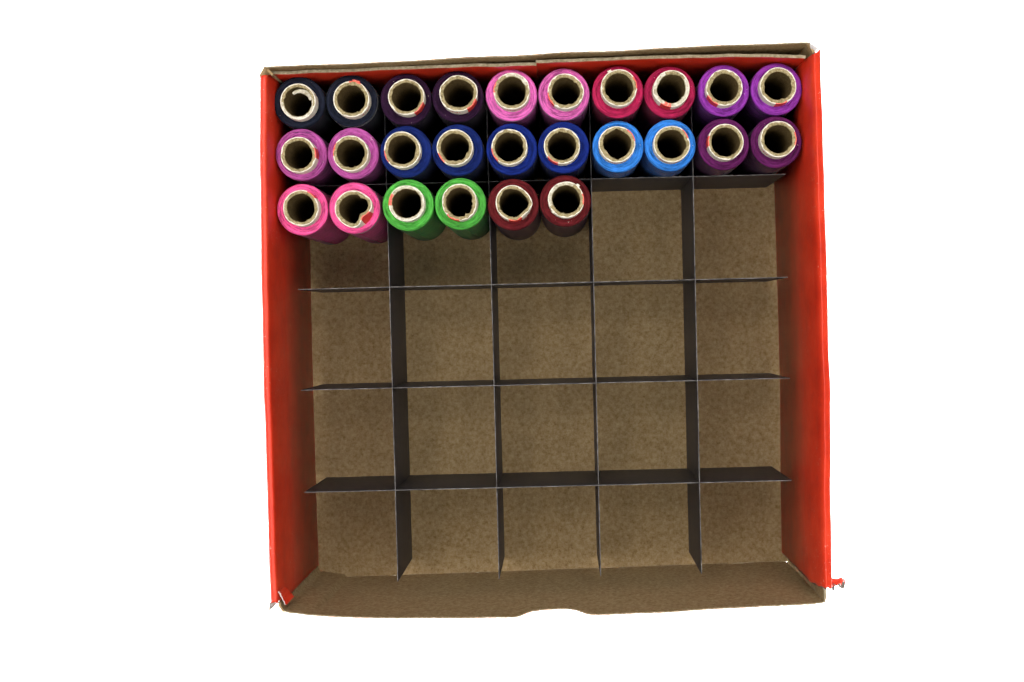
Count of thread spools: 26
